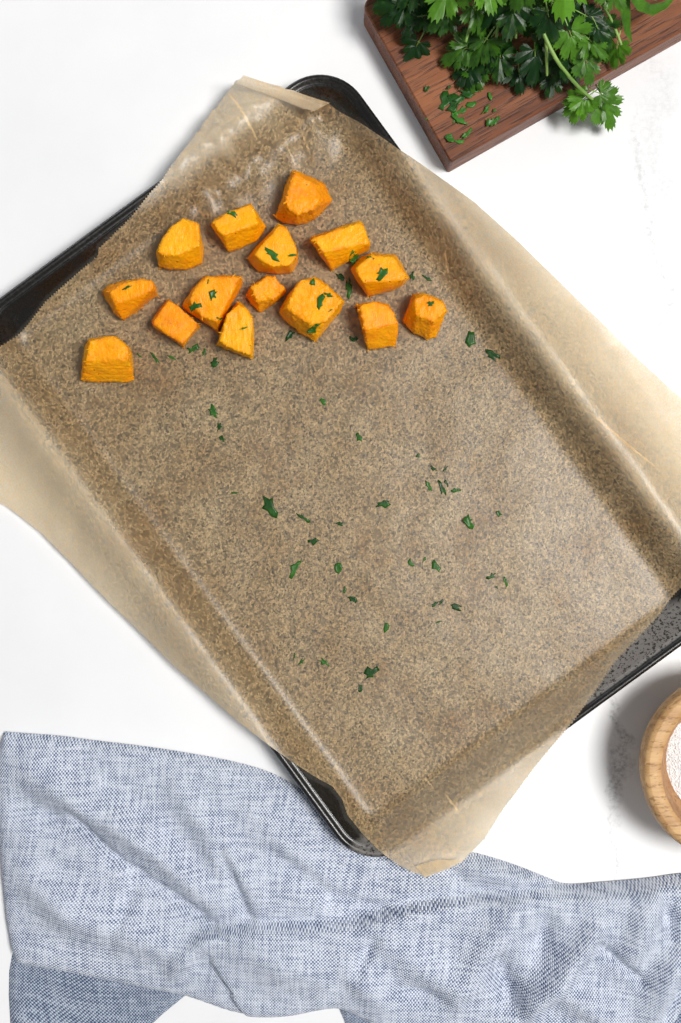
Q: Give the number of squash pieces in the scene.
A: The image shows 15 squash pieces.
